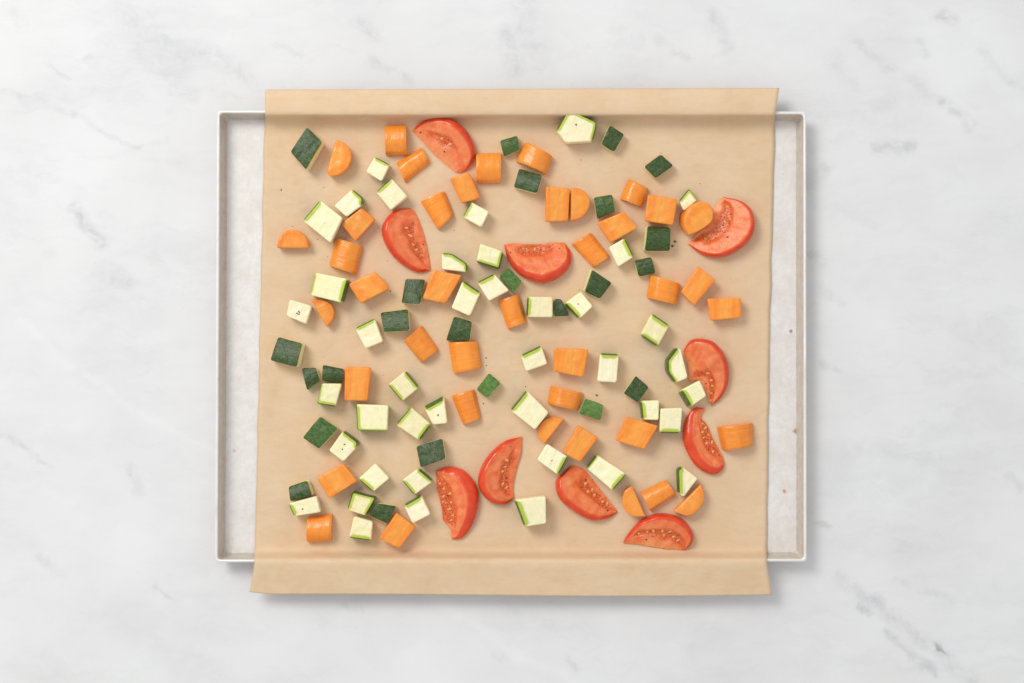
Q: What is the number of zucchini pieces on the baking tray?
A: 65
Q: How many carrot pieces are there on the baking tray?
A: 40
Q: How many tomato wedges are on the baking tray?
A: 10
